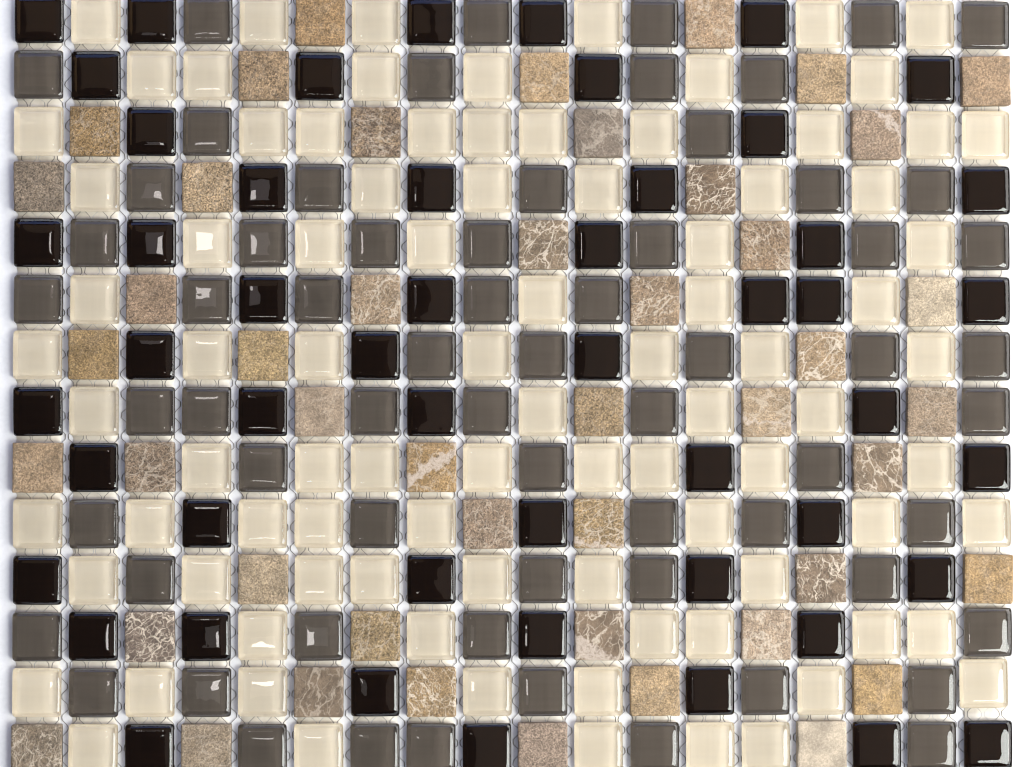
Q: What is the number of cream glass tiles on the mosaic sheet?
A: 89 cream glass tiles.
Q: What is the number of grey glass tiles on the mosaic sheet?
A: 65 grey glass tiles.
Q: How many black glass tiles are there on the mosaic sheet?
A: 51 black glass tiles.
